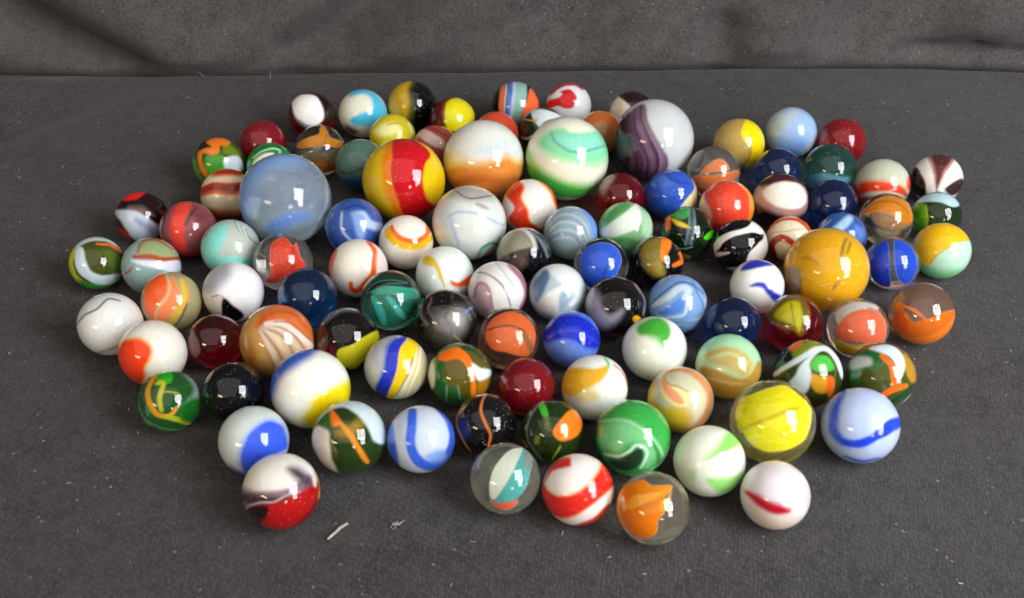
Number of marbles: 109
